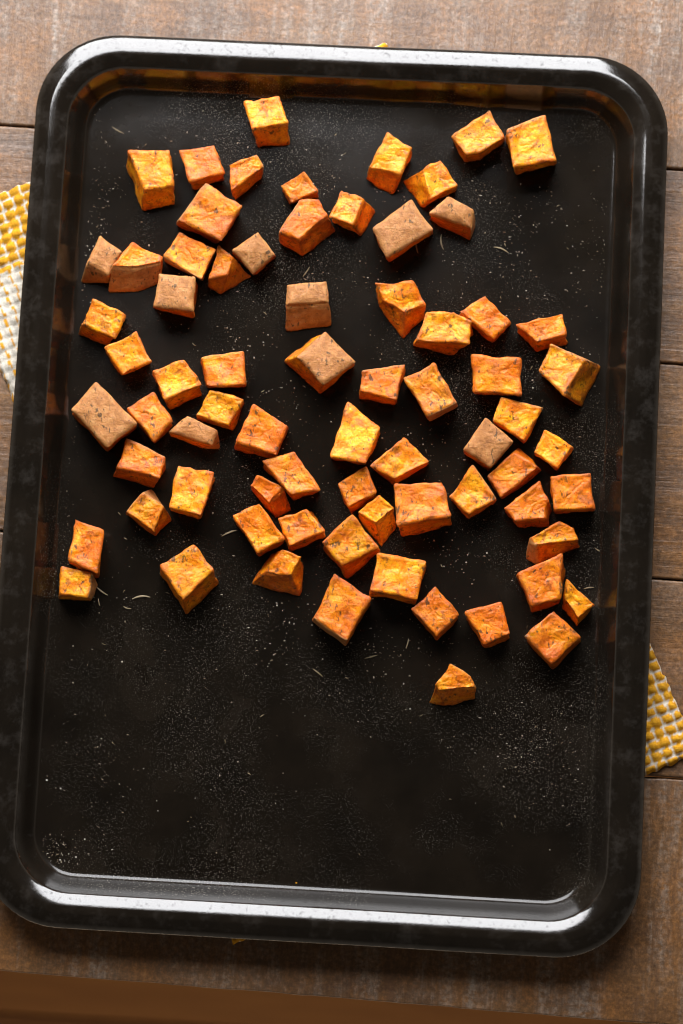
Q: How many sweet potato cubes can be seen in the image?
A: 72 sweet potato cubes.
